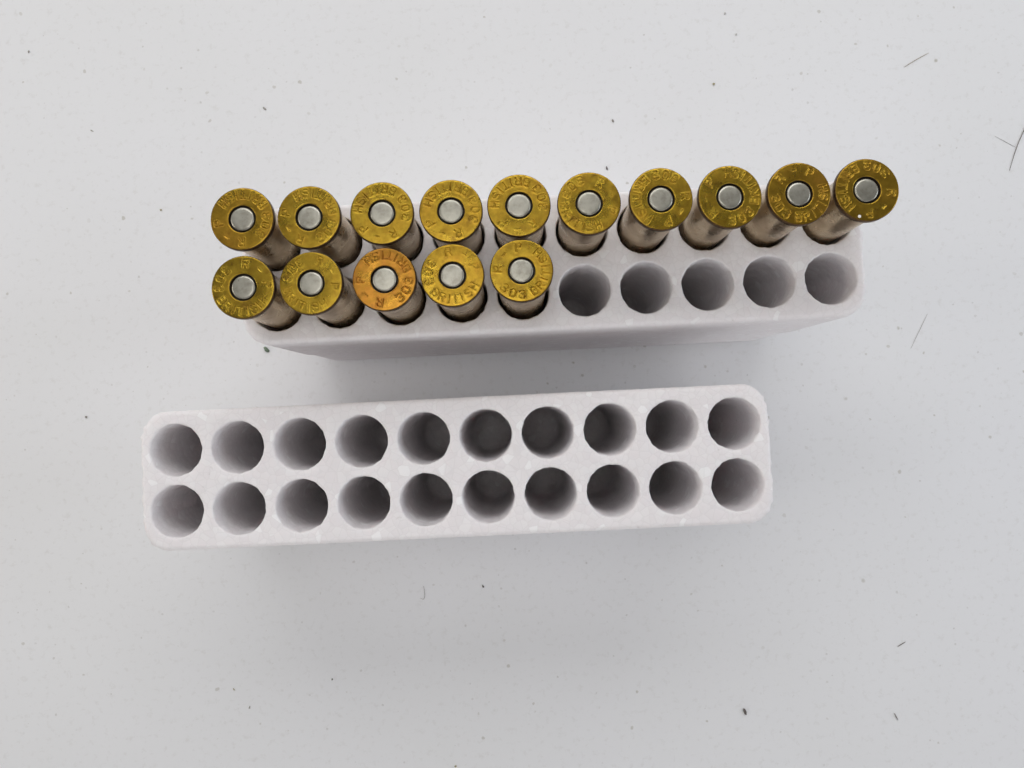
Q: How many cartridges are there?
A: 15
